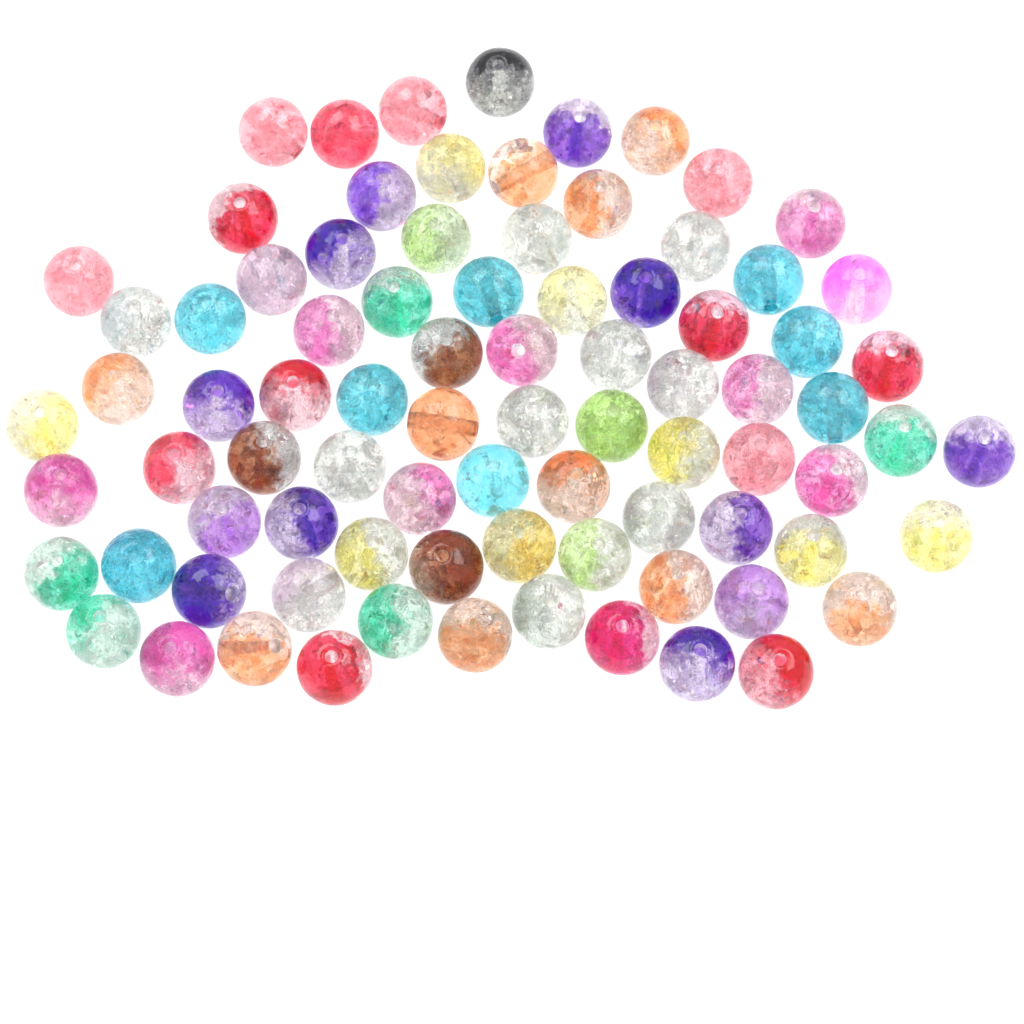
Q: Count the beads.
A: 84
